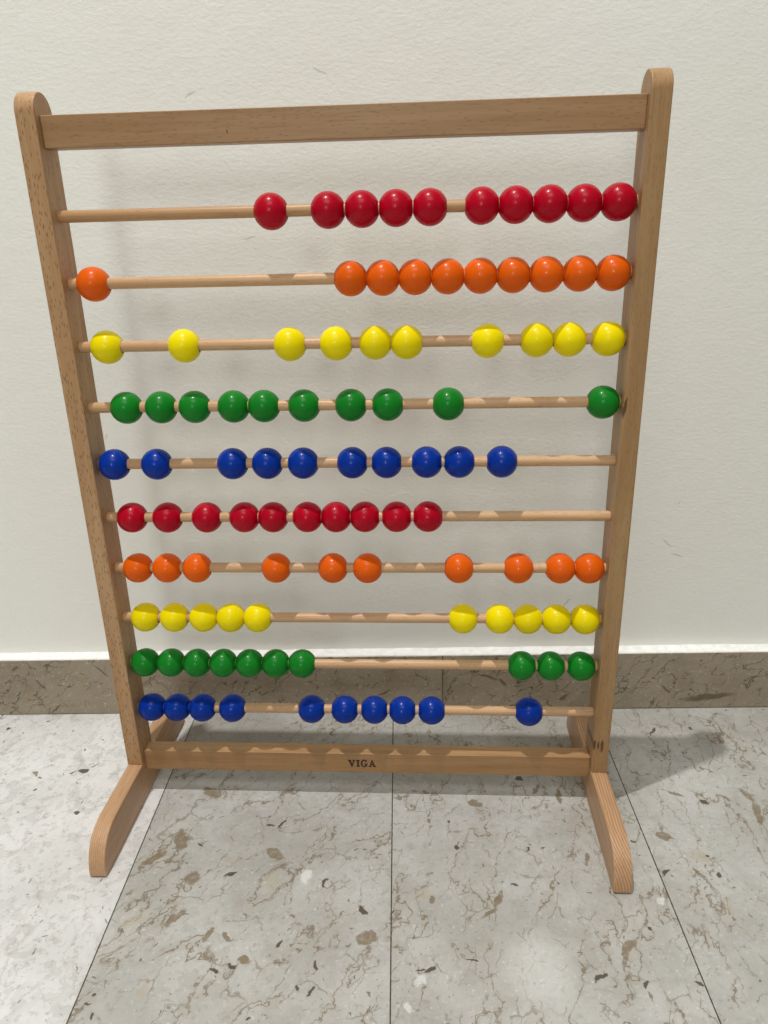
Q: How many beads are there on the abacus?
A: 100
